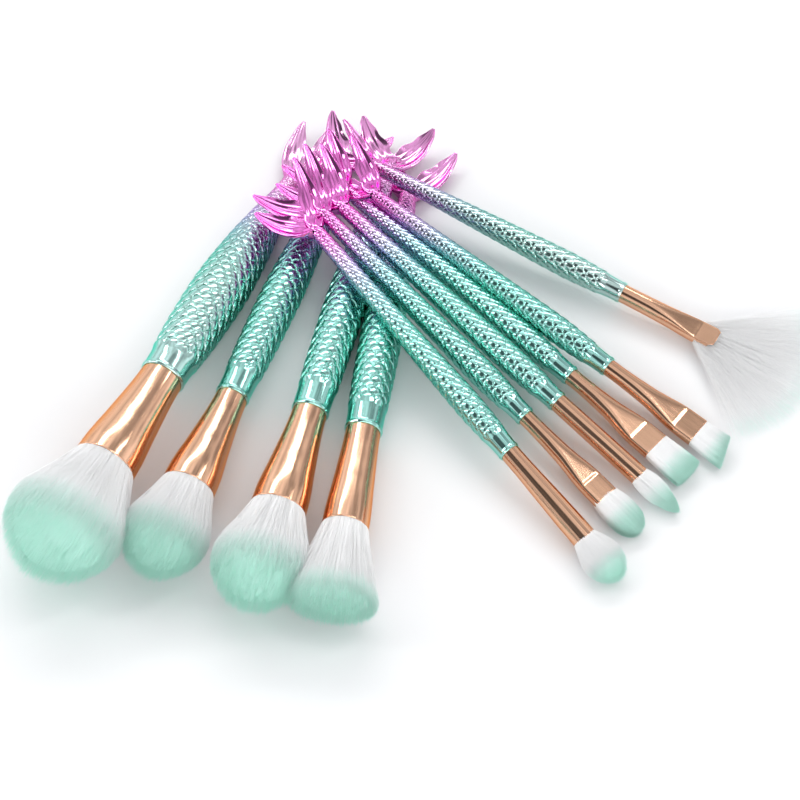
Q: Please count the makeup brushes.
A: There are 10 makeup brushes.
